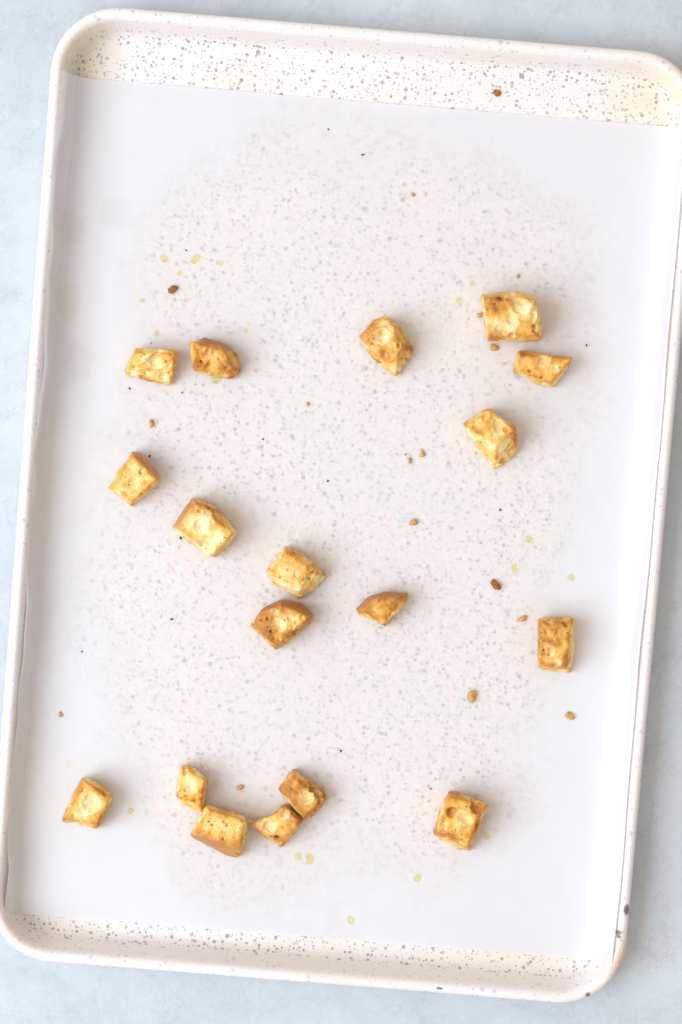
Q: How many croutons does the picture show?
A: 18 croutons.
